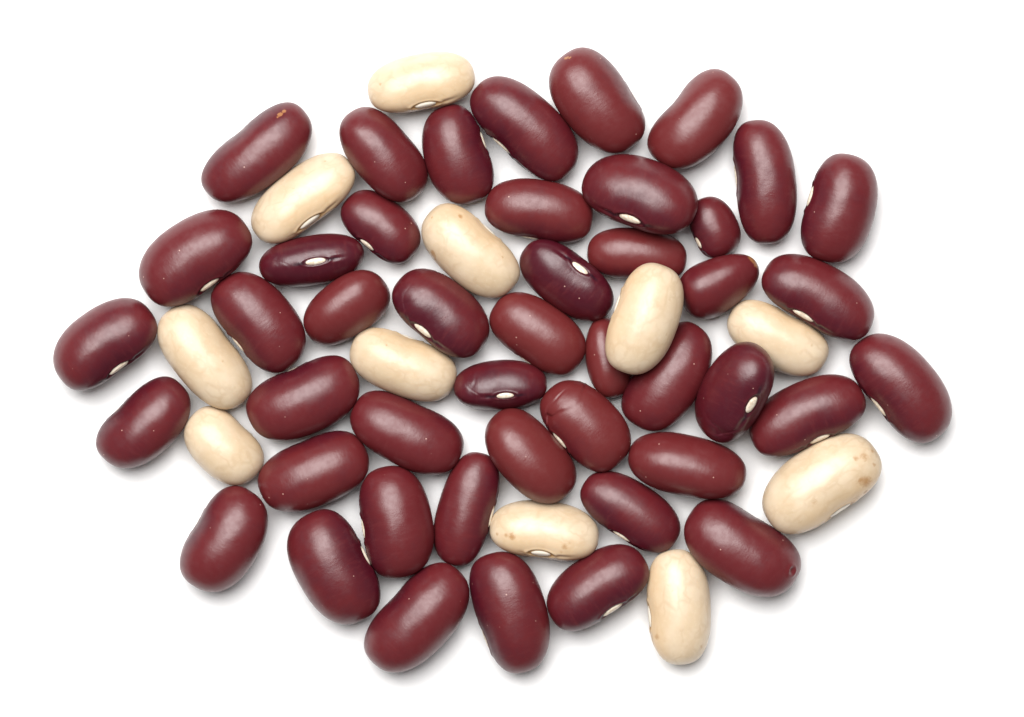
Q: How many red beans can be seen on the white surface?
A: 45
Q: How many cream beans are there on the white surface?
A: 11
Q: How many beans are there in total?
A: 56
